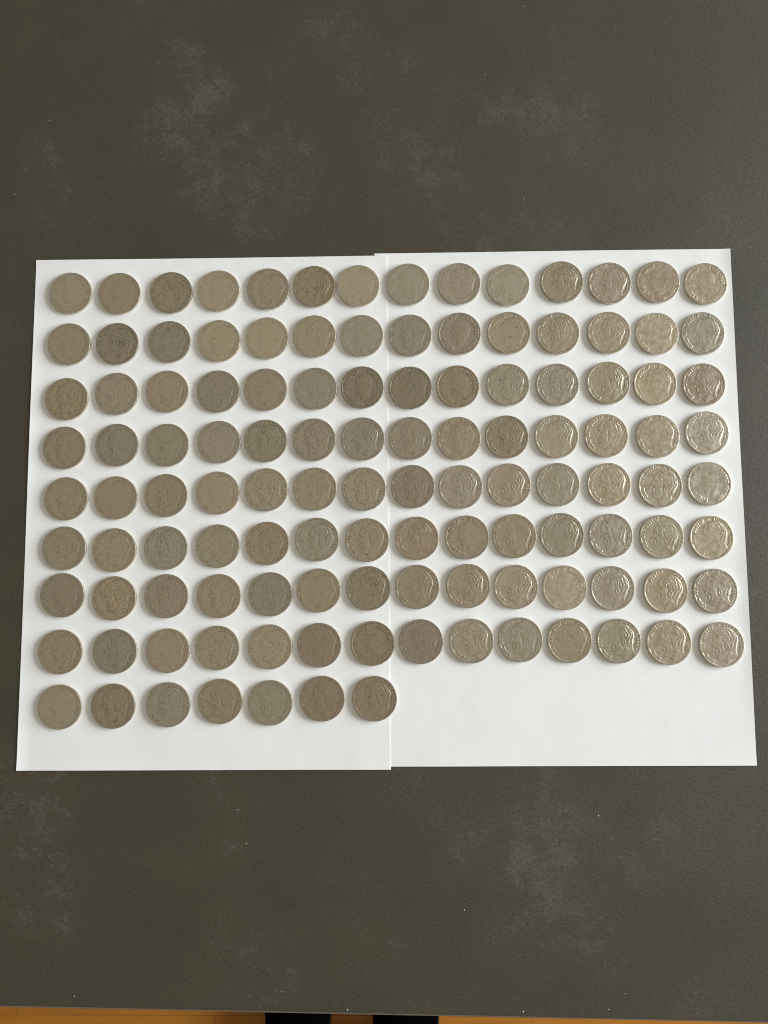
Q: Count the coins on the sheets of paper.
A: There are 119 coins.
